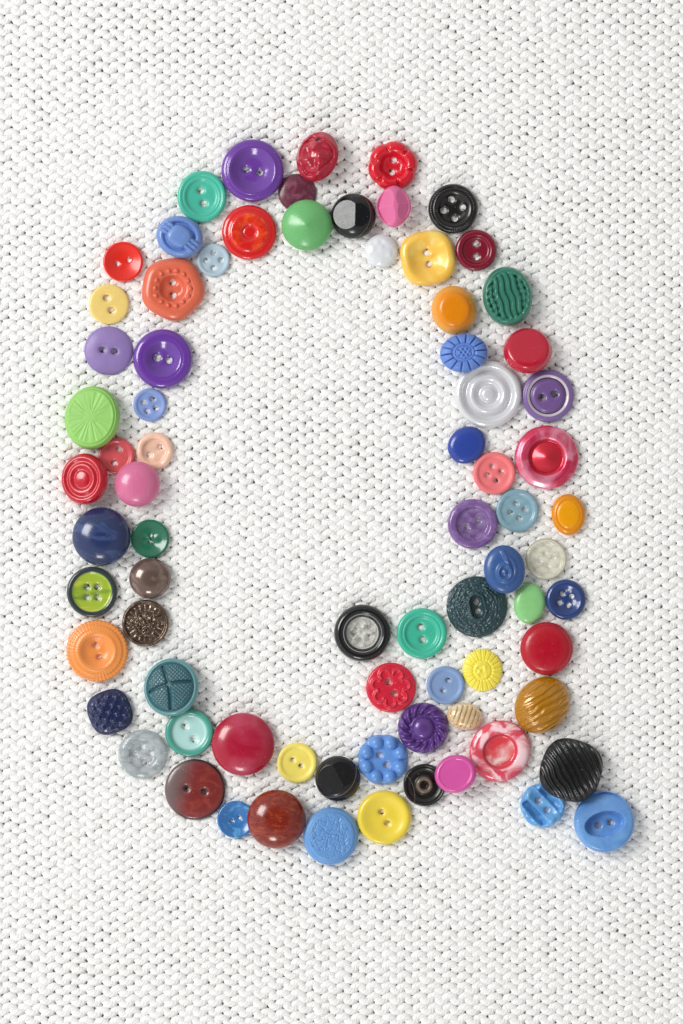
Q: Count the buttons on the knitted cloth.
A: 77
